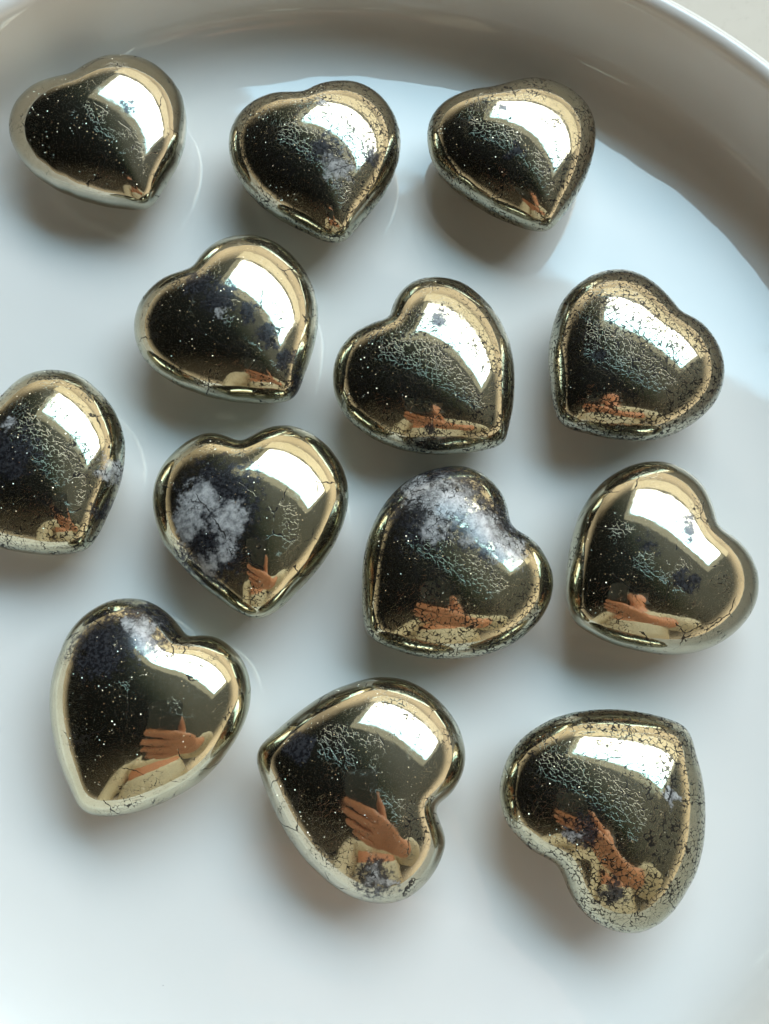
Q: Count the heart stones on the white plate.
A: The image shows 13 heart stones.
